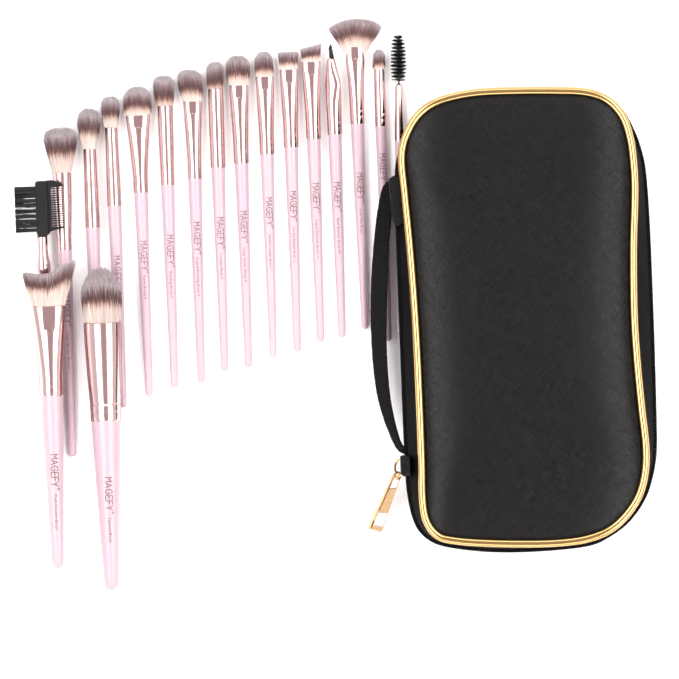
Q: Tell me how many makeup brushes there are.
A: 18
